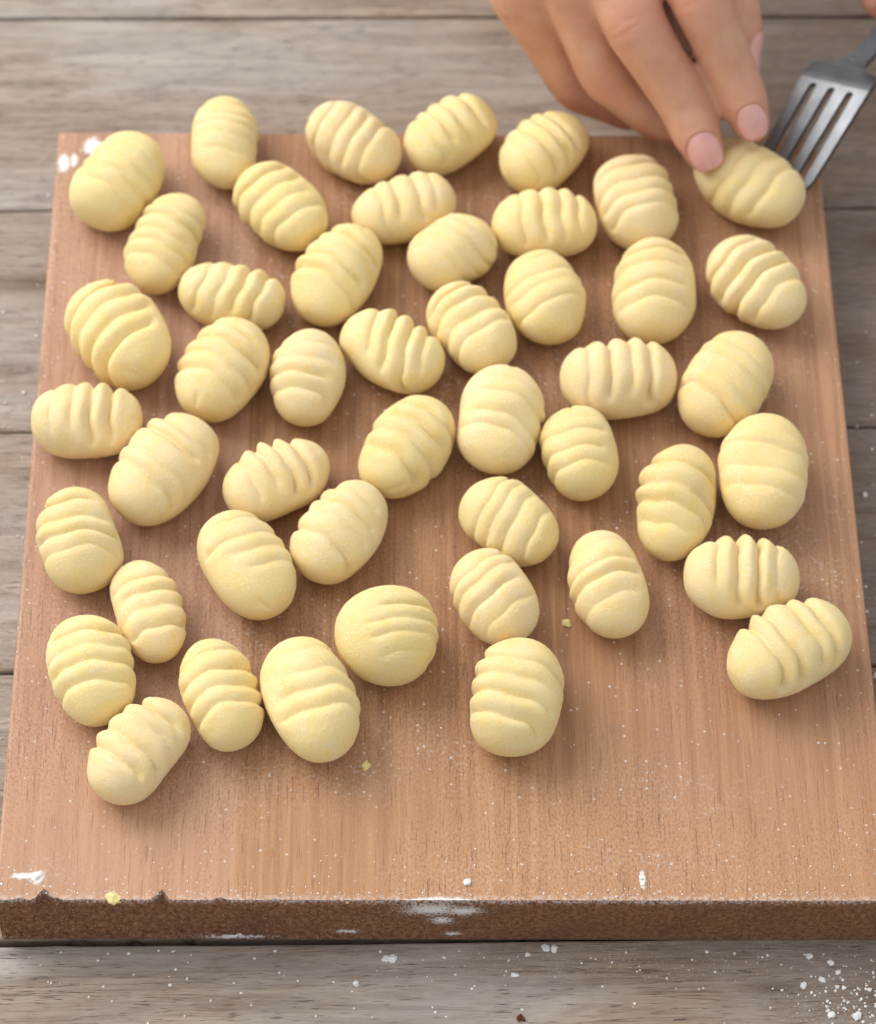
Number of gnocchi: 47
